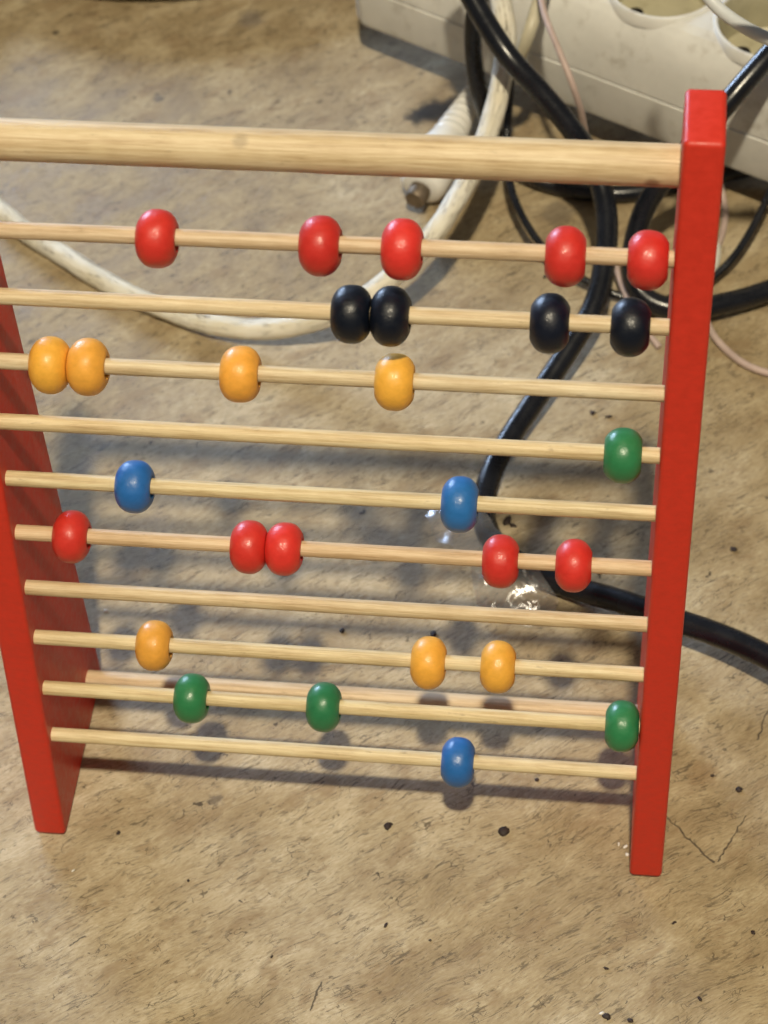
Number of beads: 28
